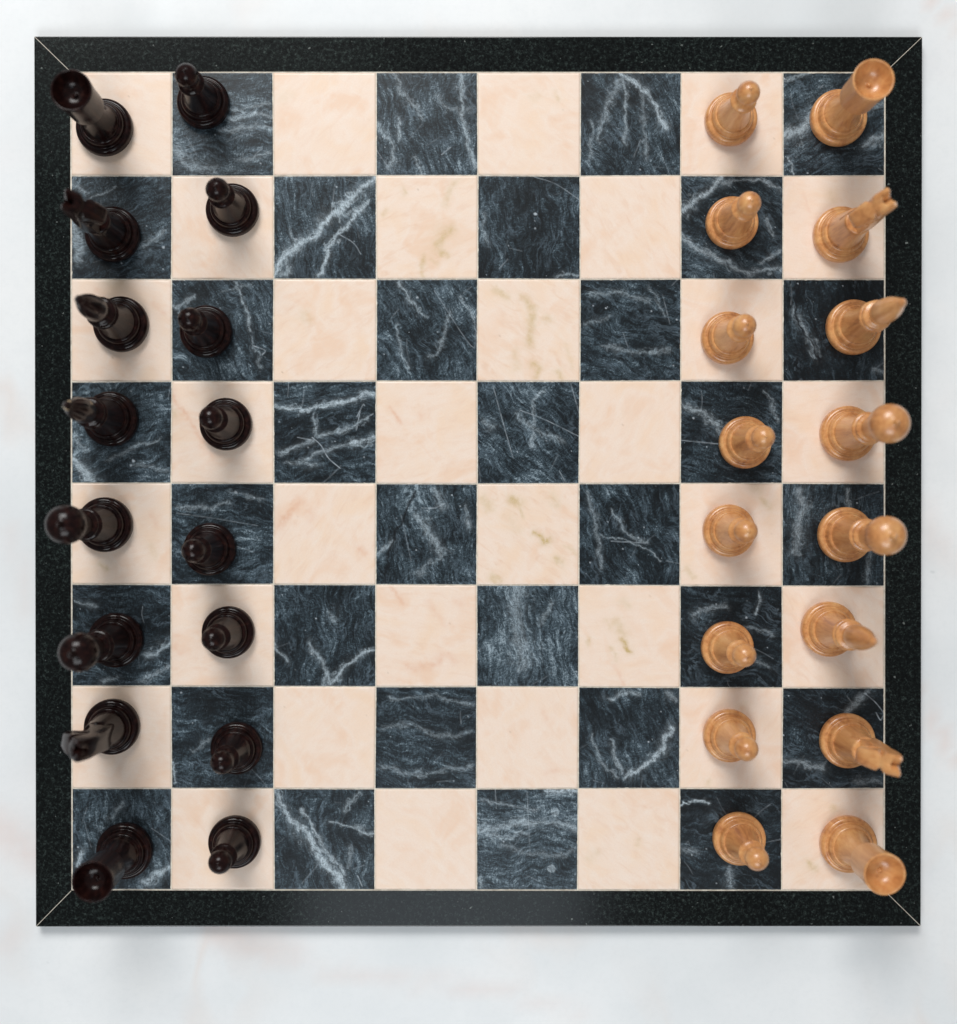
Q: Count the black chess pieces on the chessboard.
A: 16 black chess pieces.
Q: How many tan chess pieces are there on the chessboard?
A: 16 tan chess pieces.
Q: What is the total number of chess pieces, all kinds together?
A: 32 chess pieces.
